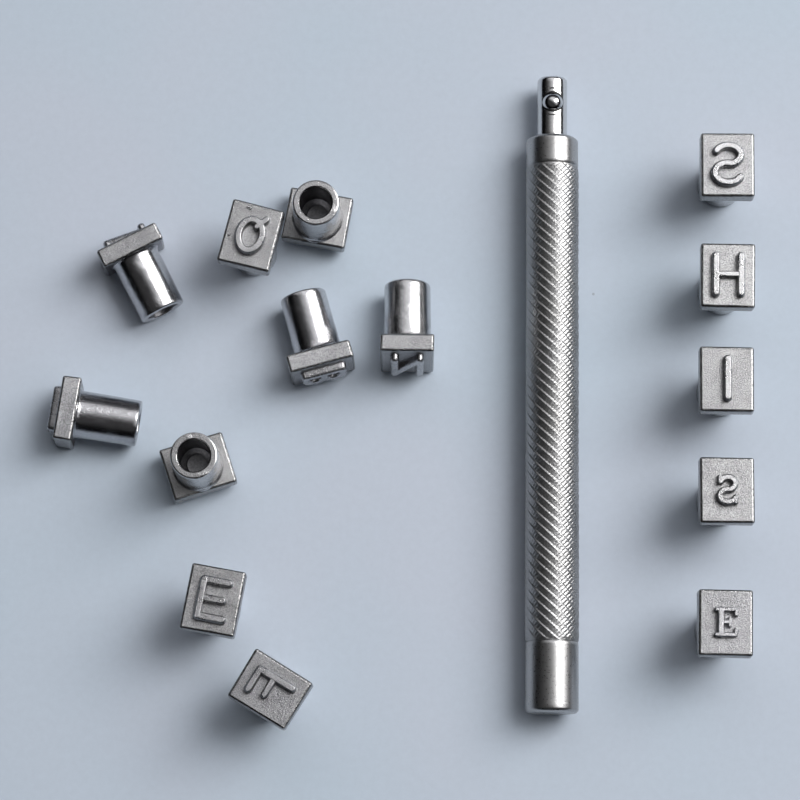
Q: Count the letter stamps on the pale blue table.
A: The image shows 14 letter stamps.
